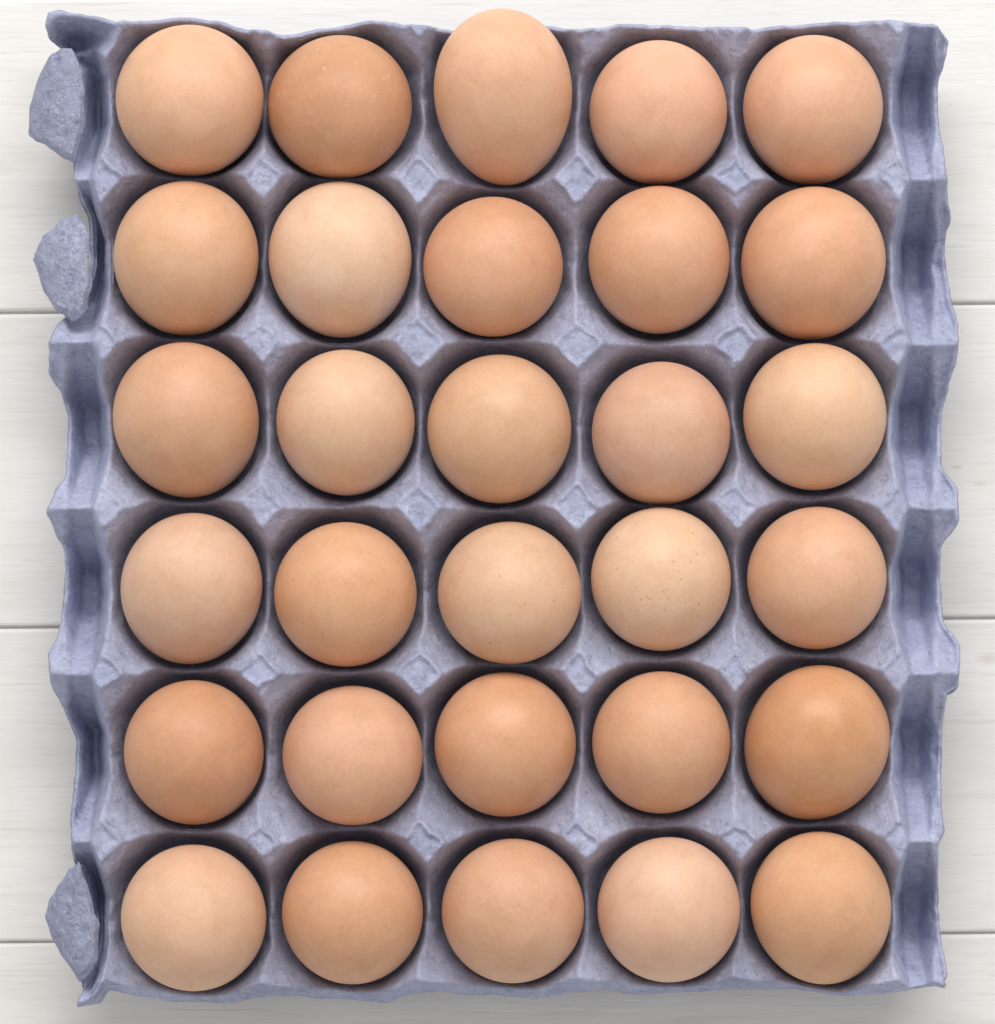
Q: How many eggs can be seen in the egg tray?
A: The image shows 30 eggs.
